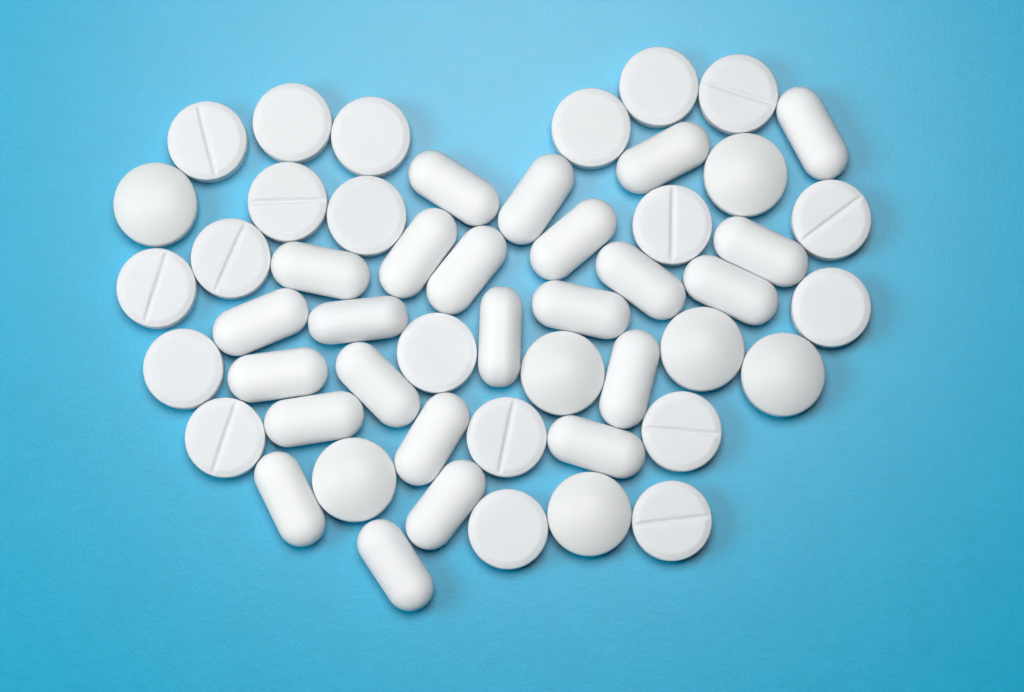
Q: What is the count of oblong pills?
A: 24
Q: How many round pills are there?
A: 27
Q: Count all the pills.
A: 51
